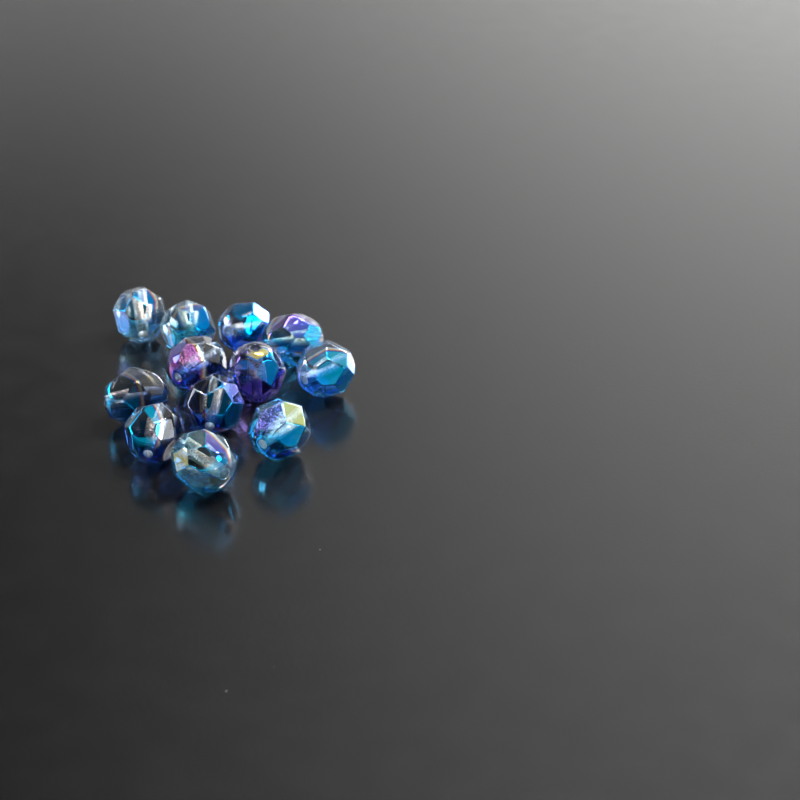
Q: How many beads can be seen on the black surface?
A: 12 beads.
